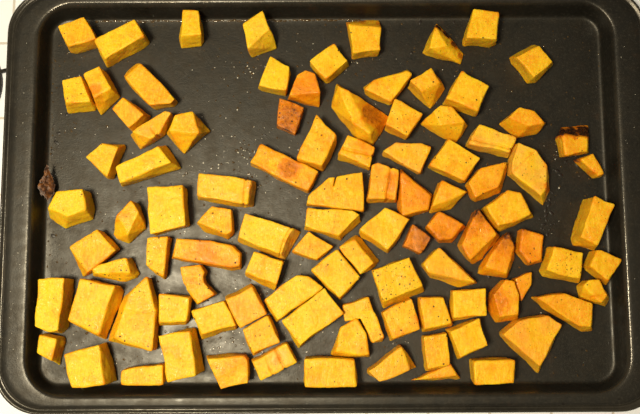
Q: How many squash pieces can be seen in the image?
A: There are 100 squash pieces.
